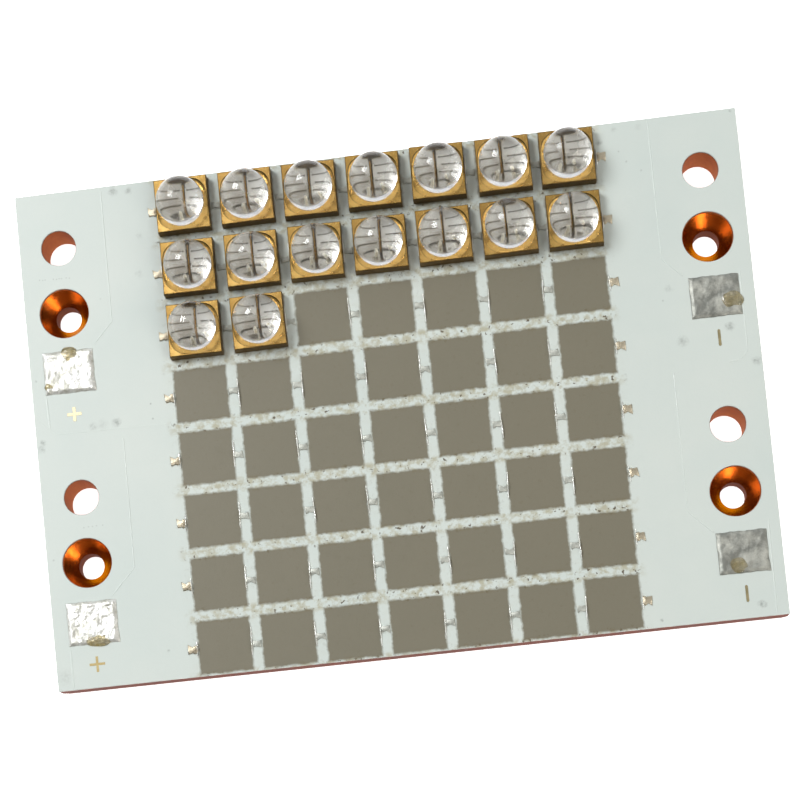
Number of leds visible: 16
